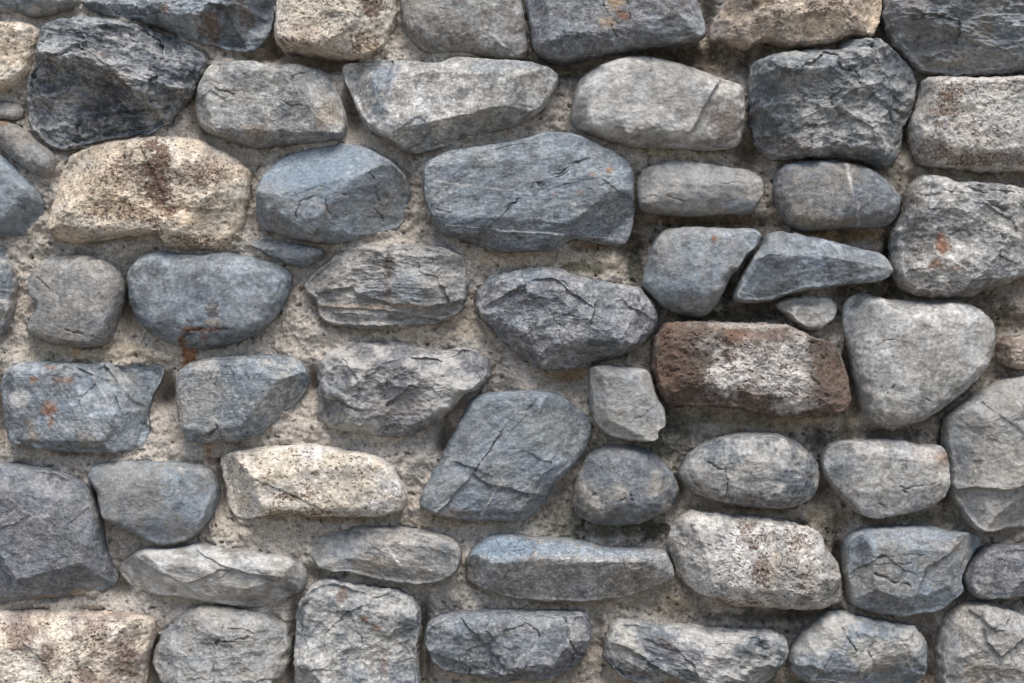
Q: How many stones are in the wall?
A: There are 60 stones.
